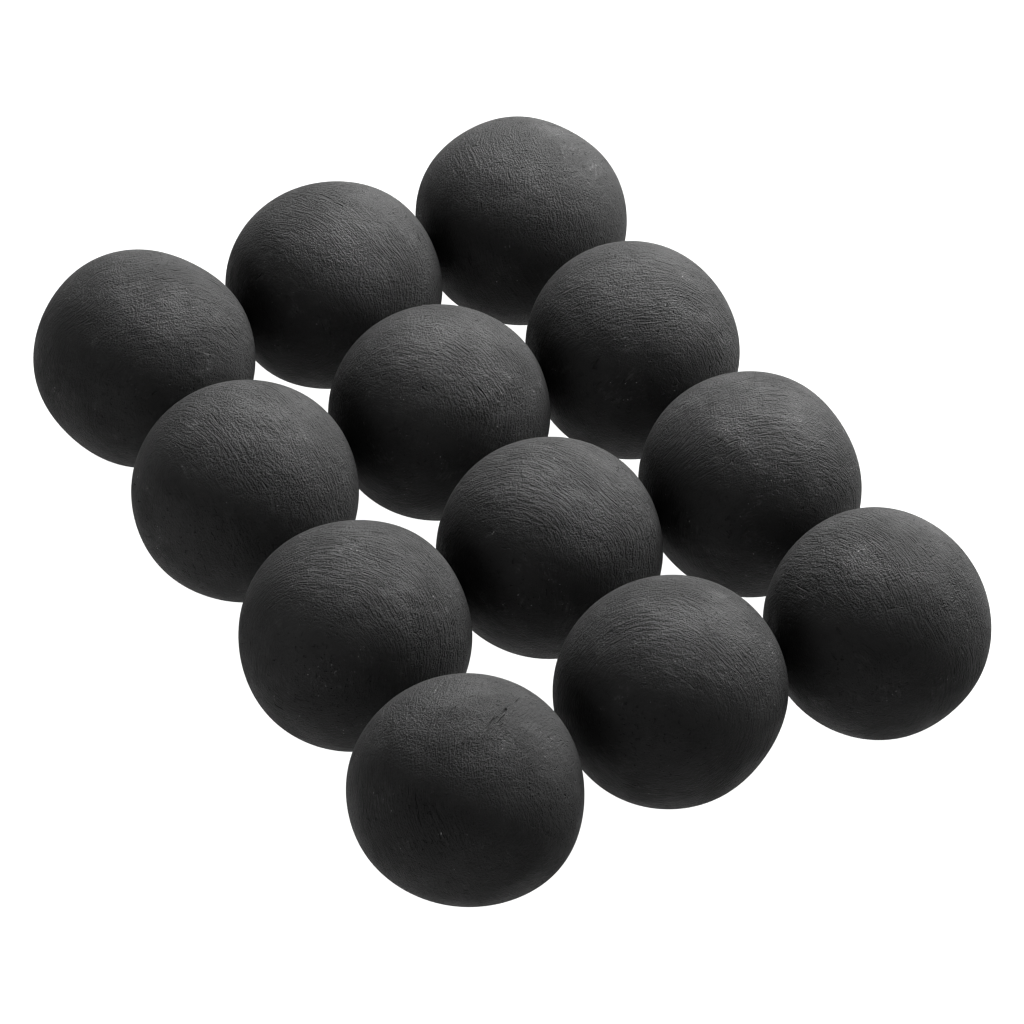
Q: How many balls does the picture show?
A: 12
